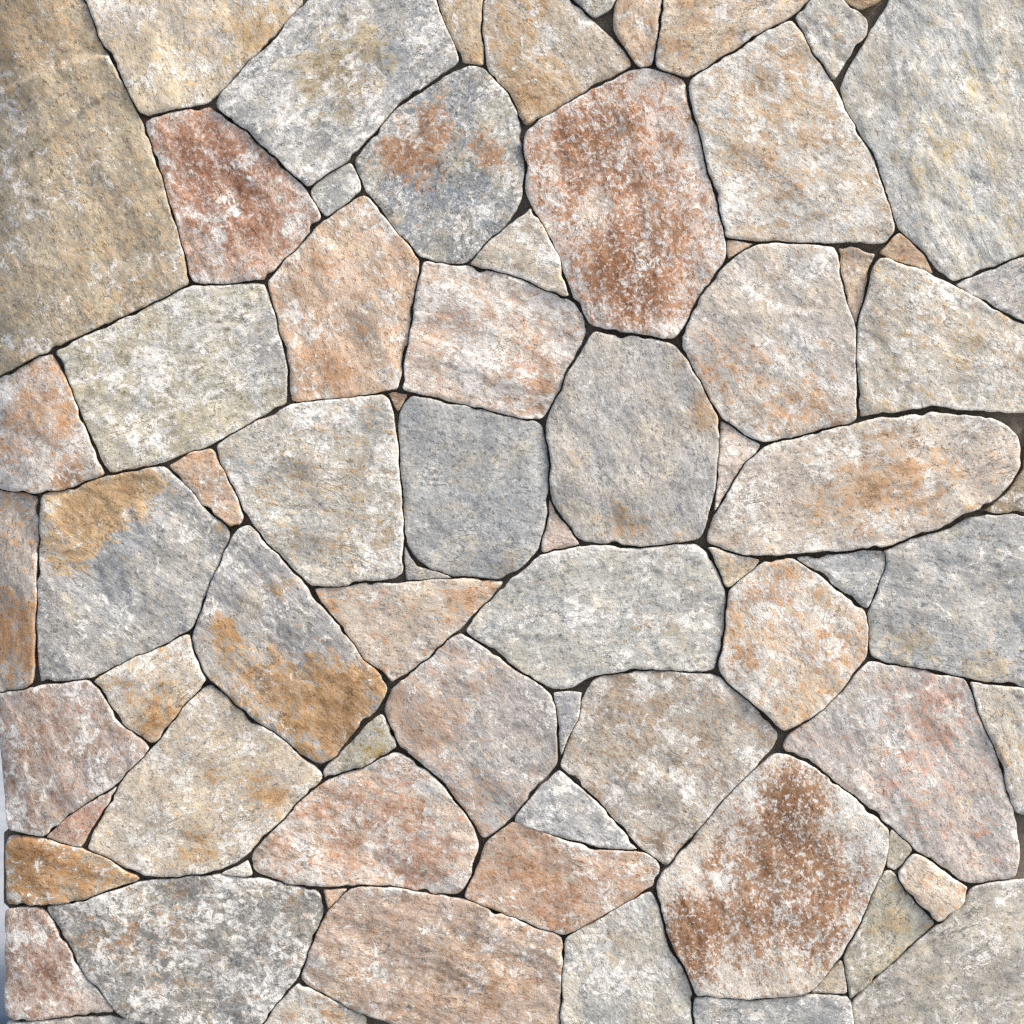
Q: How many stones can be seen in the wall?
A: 75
